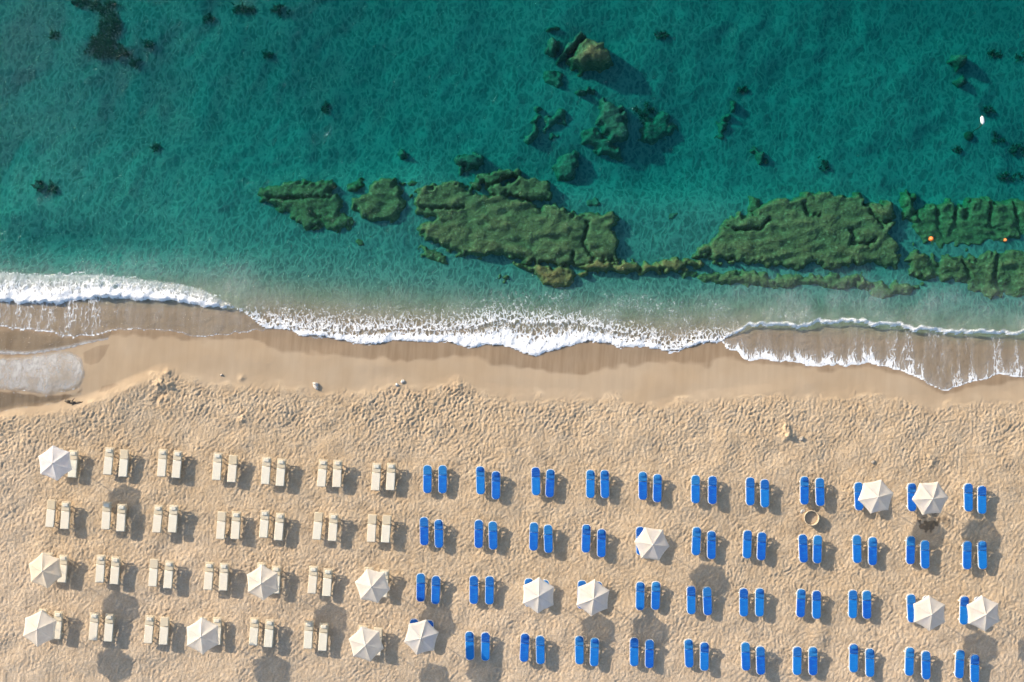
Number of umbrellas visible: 15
